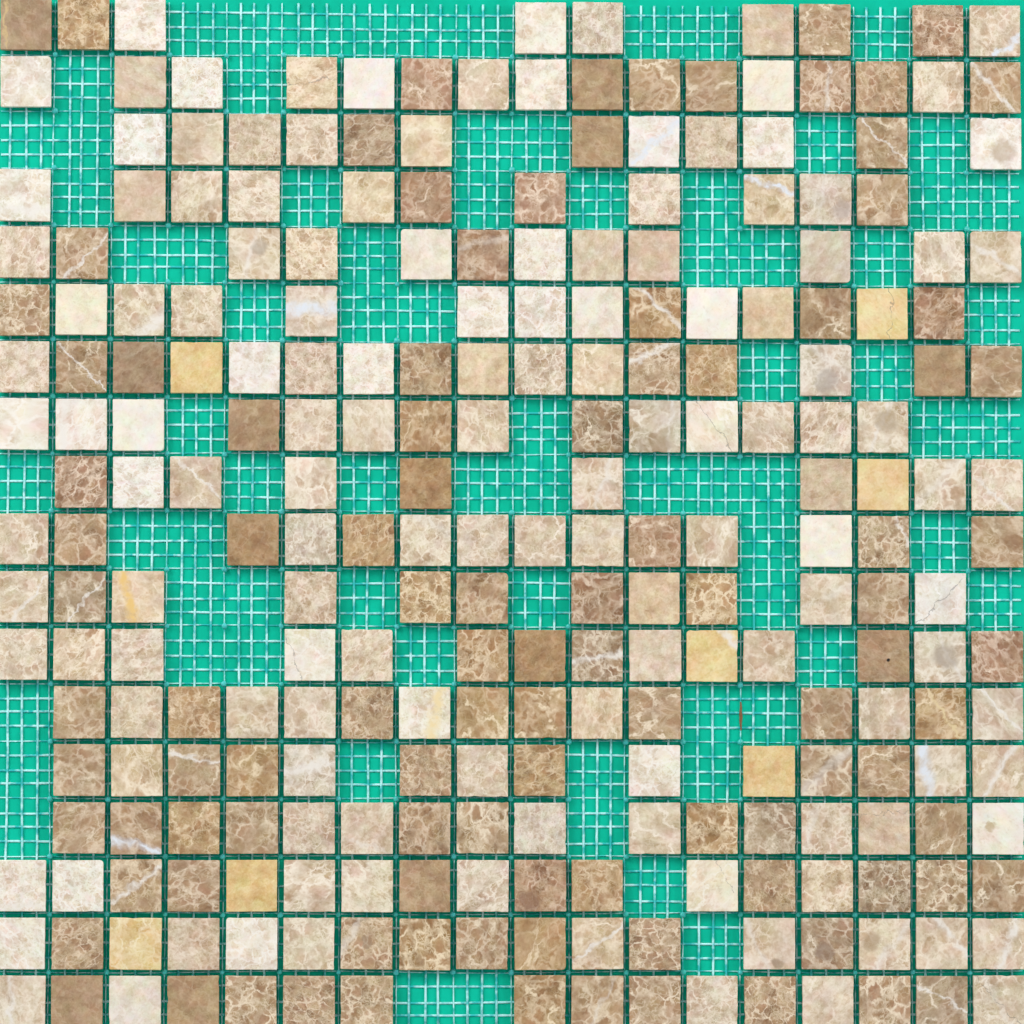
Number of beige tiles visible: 101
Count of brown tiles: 103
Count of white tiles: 38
